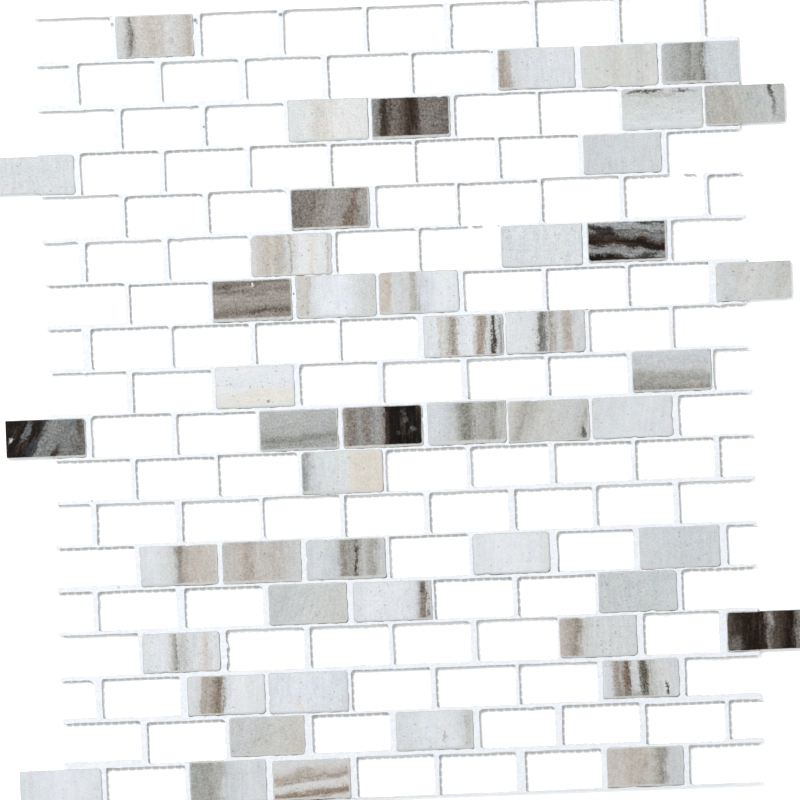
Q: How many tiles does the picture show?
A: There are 49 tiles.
